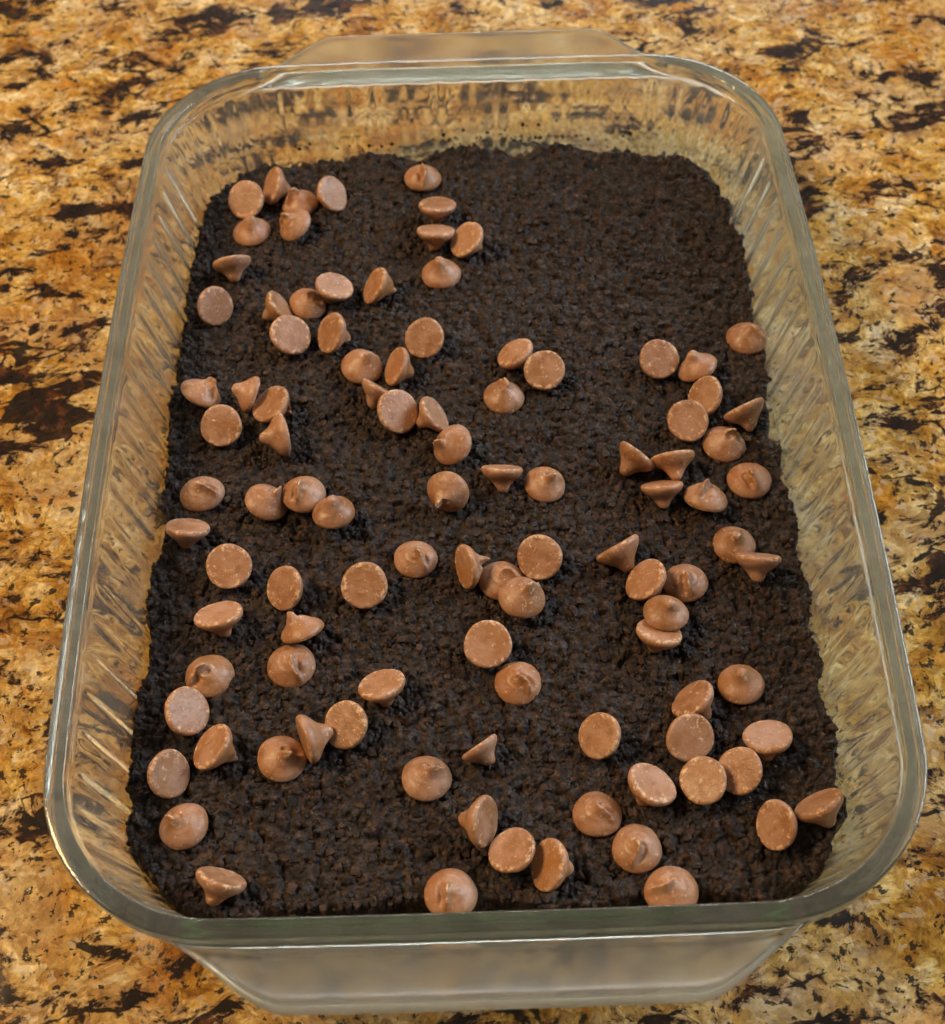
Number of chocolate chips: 103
